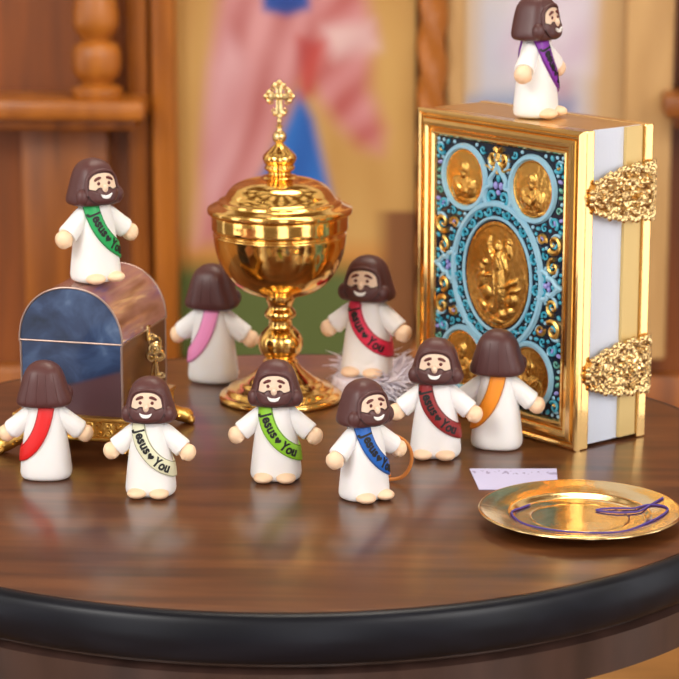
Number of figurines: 10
